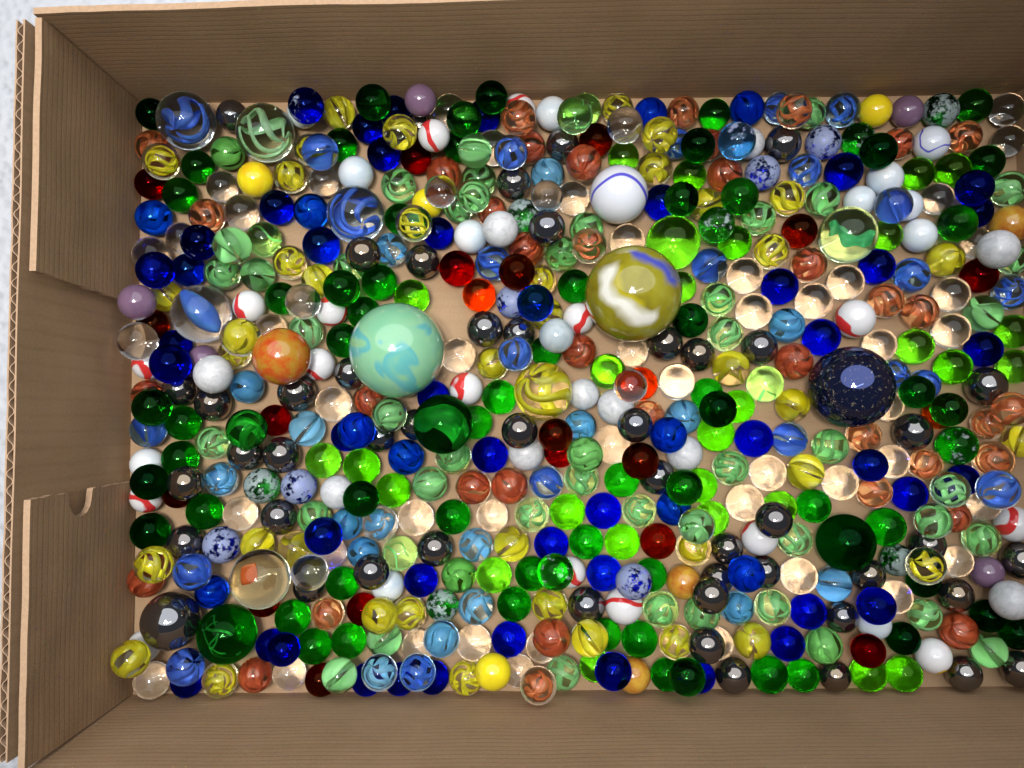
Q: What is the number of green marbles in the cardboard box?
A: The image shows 157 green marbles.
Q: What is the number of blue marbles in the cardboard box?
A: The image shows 104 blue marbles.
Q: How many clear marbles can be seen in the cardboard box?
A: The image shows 53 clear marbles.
